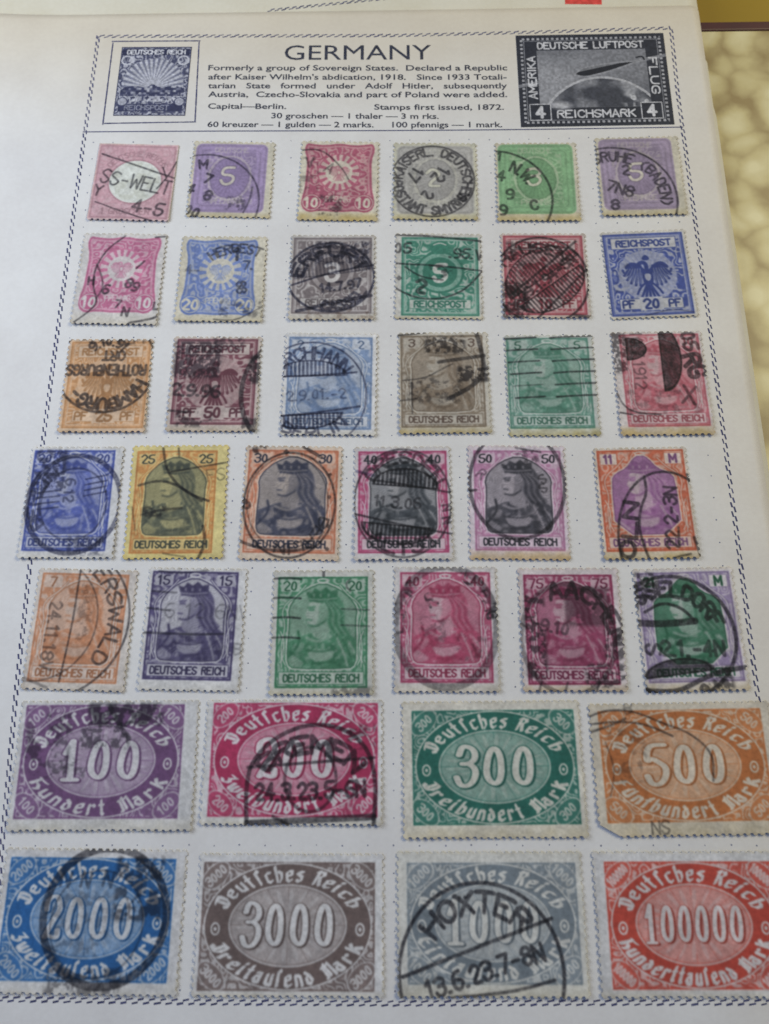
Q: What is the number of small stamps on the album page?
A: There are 30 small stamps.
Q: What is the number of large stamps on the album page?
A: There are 8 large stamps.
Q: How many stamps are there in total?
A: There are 38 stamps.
